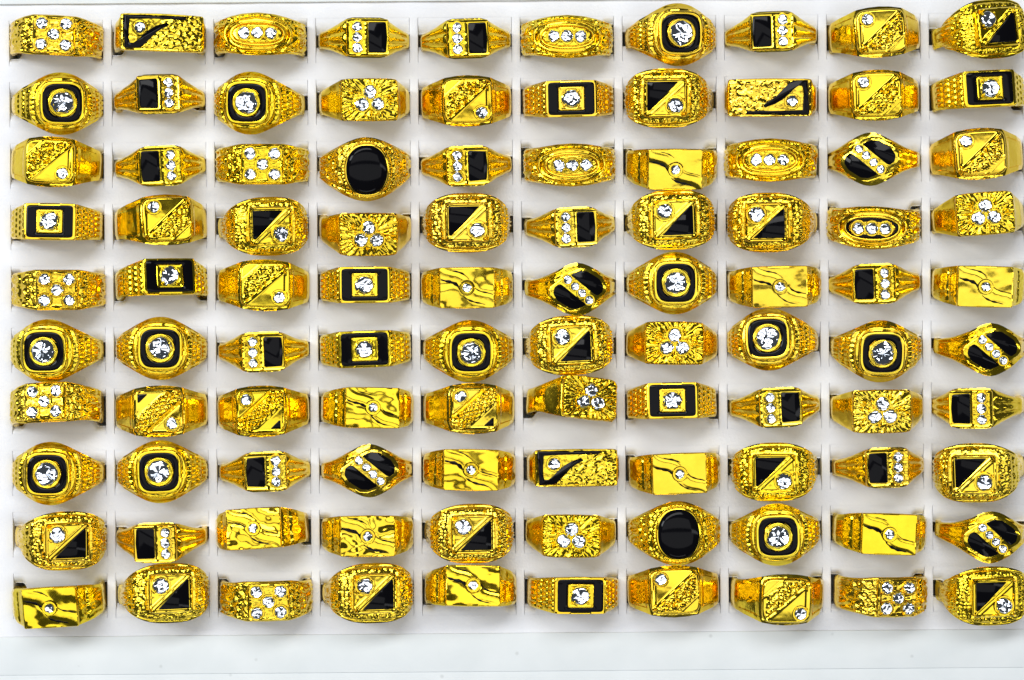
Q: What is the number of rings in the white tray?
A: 100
